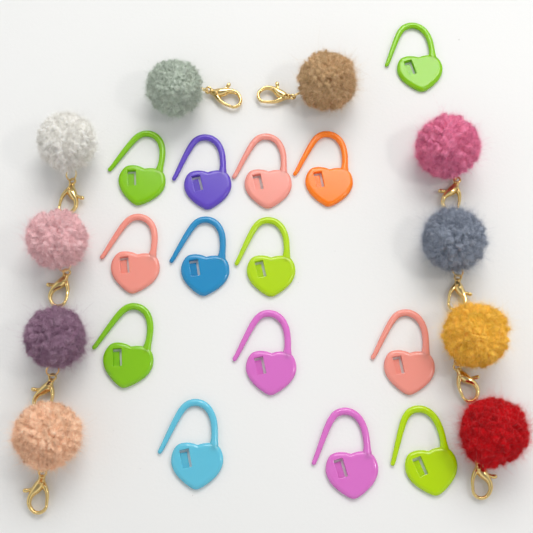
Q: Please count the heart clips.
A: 14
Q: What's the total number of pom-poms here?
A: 10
